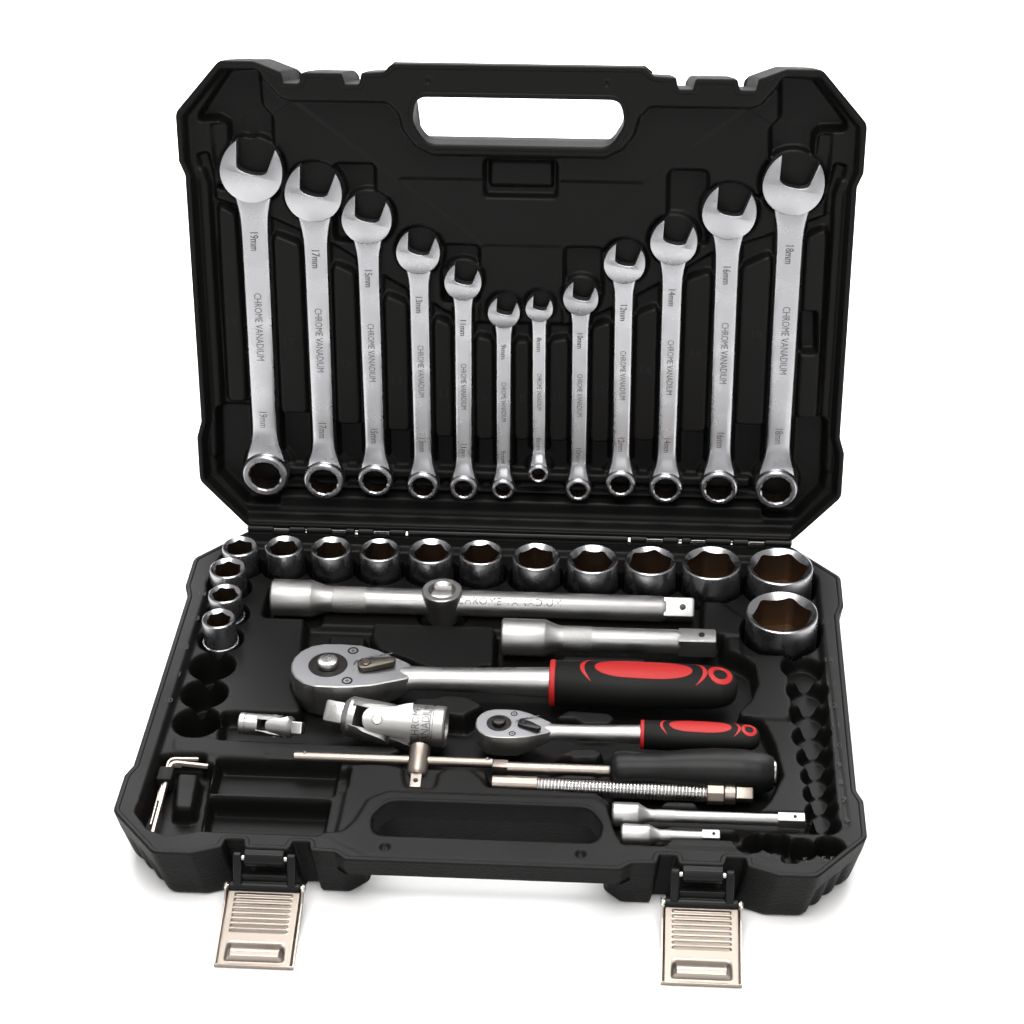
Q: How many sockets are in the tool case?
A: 15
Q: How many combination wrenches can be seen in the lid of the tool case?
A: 12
